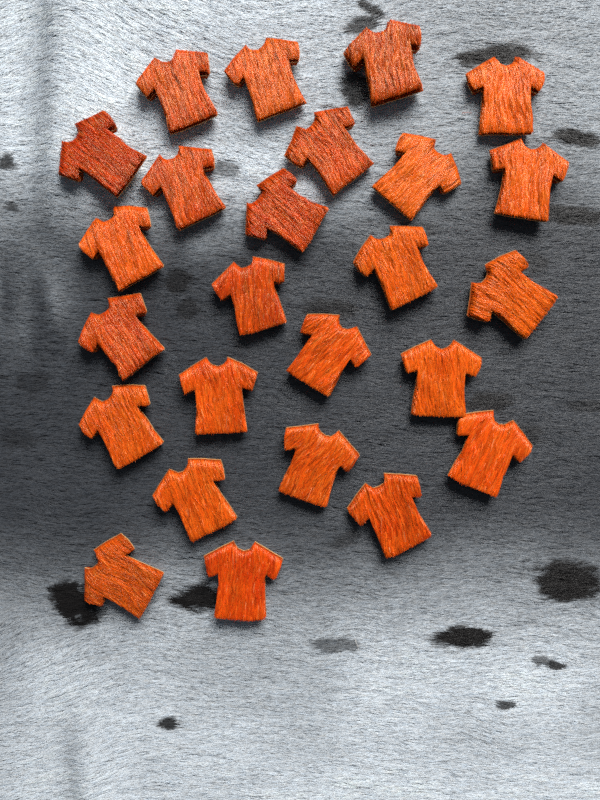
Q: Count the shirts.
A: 25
